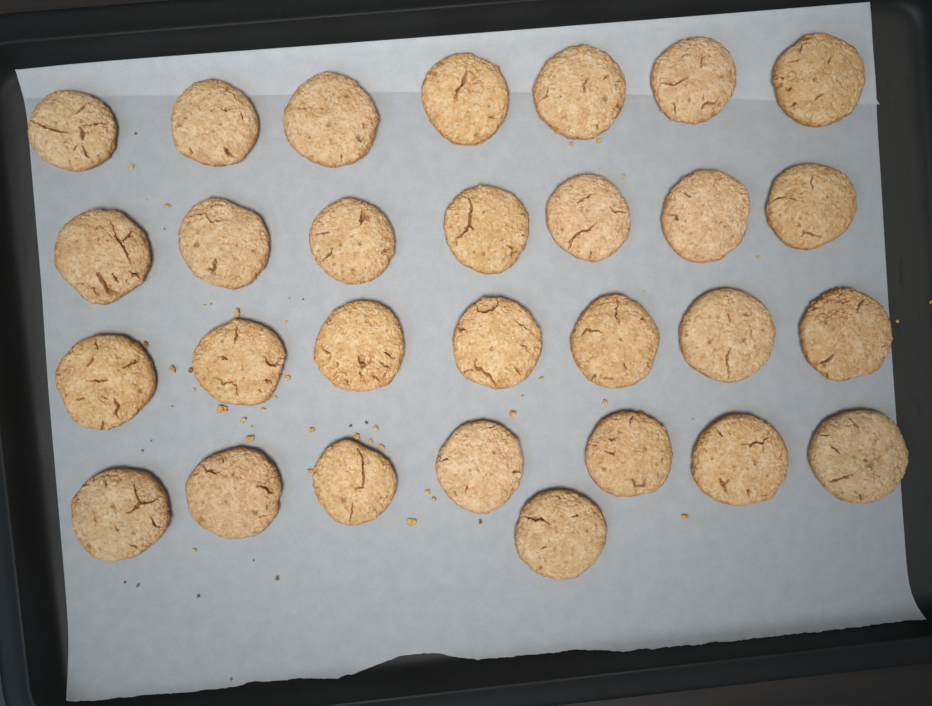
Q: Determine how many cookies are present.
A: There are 29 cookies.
